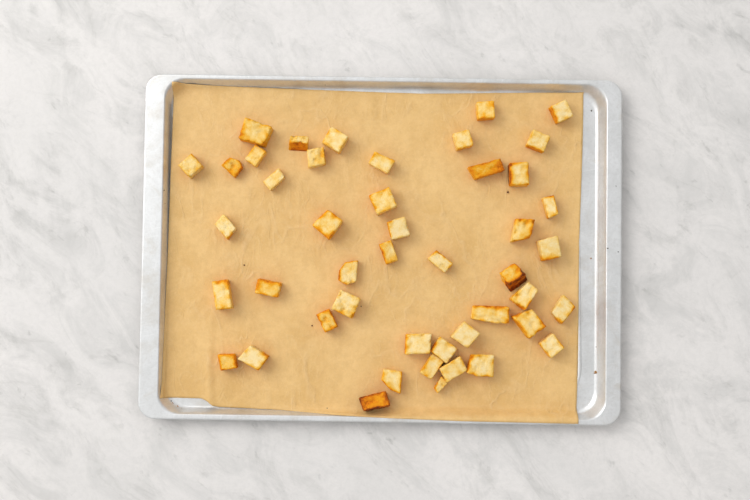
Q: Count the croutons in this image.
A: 46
